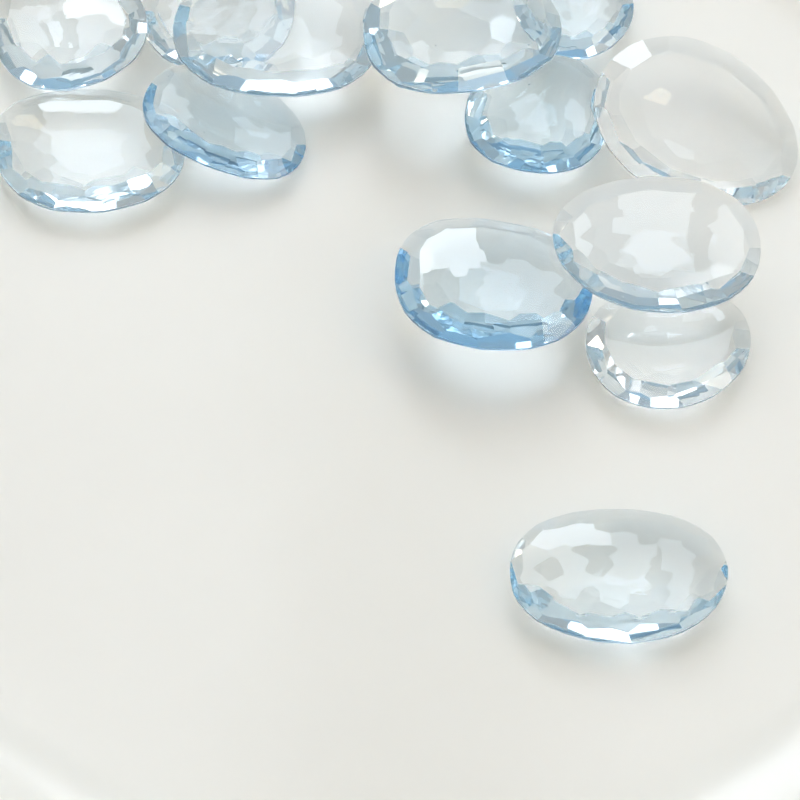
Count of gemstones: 13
